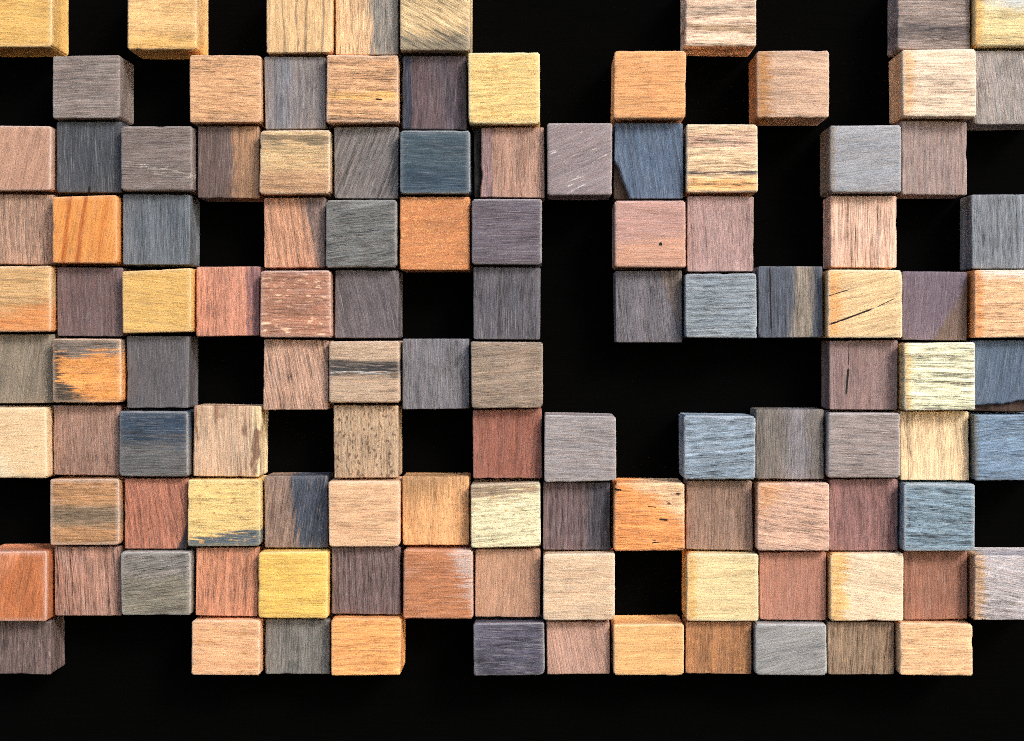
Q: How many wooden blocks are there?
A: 115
